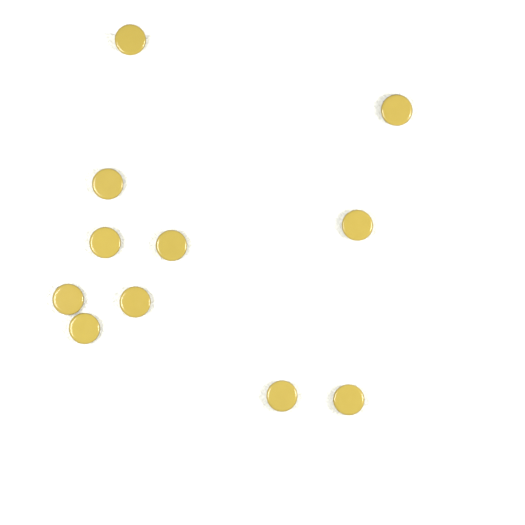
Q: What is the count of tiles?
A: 11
